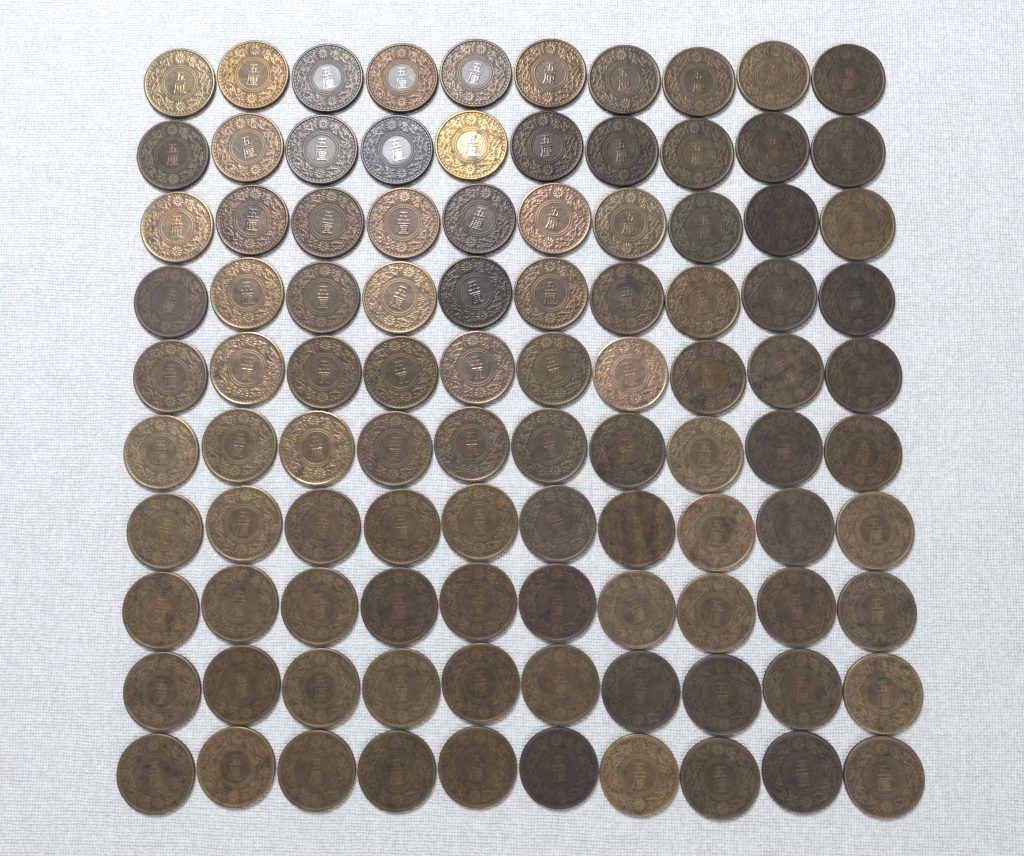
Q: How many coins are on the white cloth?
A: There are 100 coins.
